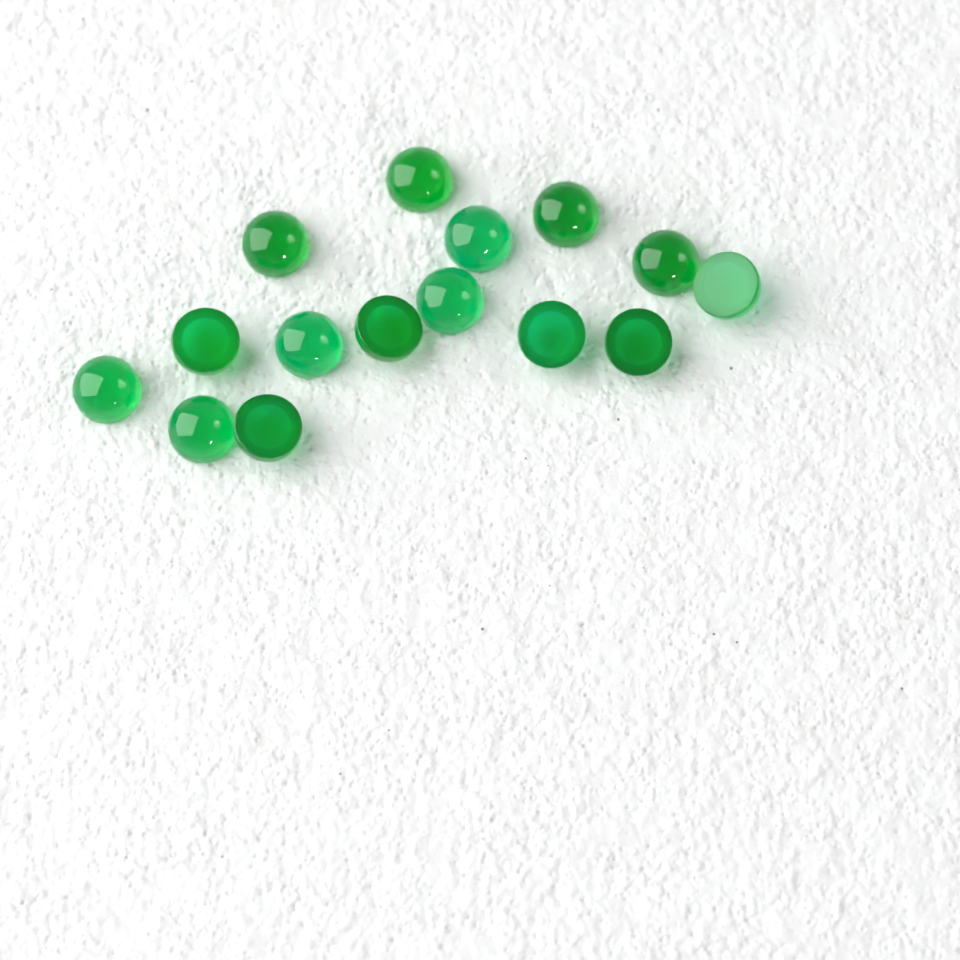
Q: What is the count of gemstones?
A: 15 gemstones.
